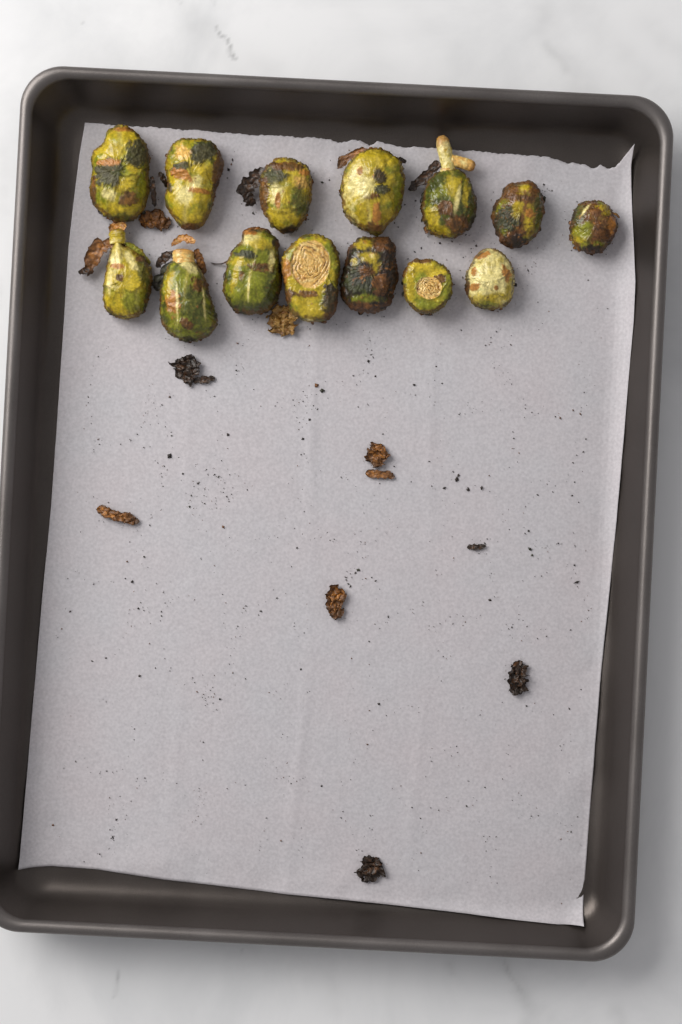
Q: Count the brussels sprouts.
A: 14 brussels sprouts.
